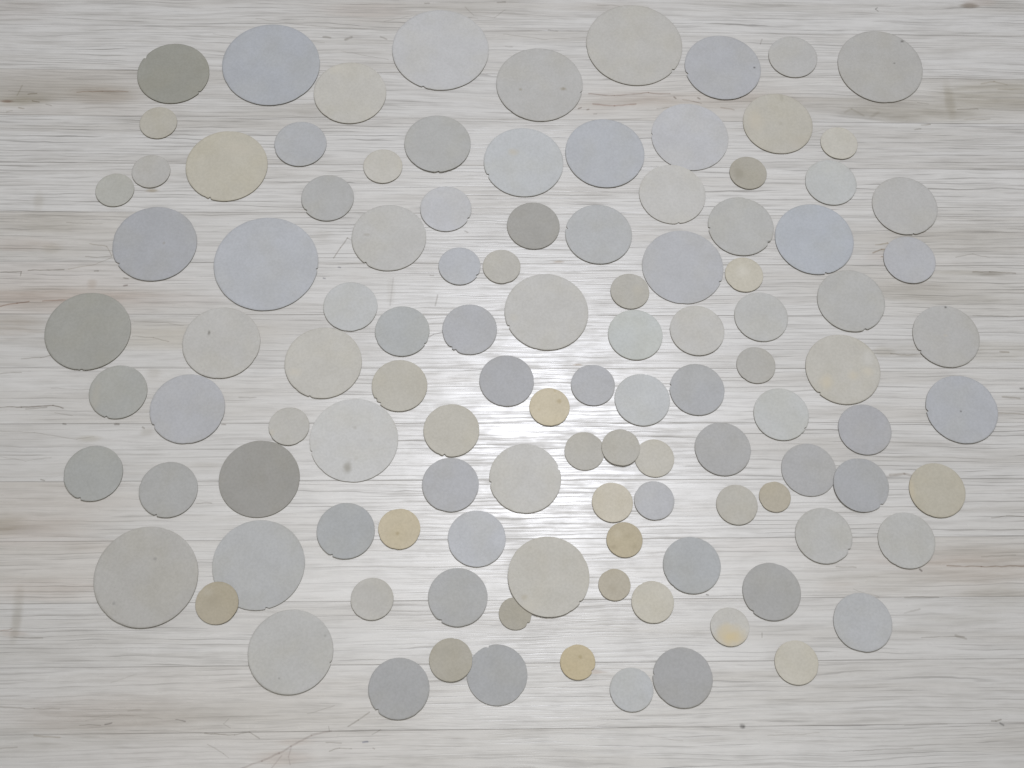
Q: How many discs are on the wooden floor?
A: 111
